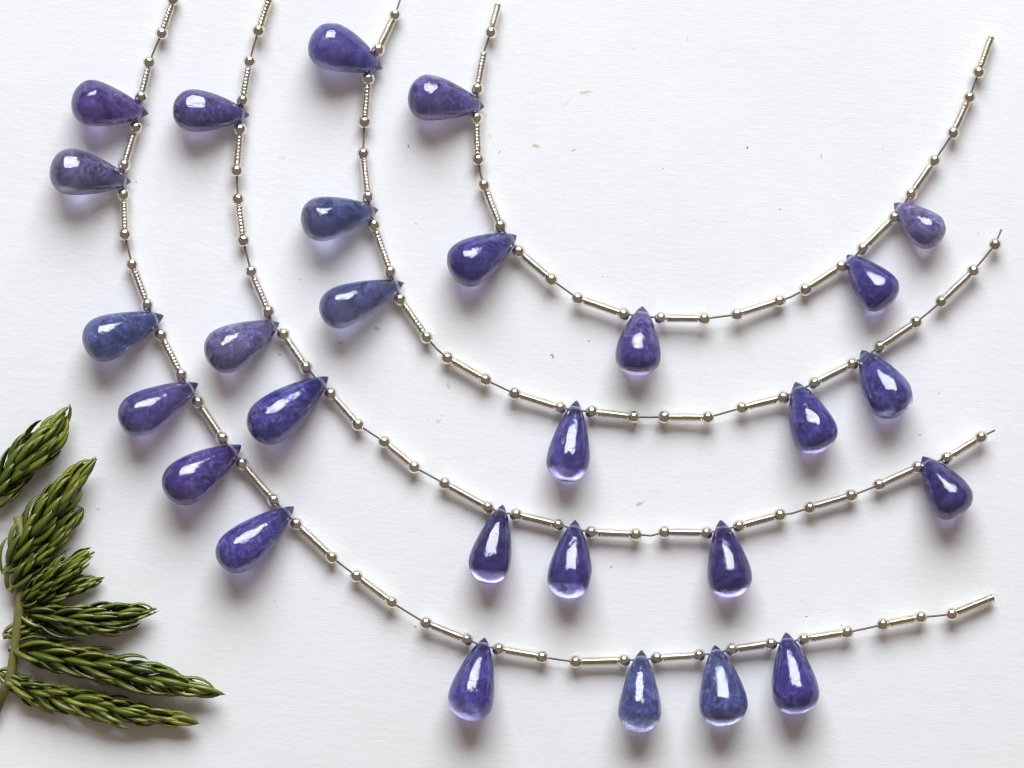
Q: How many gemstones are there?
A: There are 28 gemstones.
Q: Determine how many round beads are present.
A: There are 116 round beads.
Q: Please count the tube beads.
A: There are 60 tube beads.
